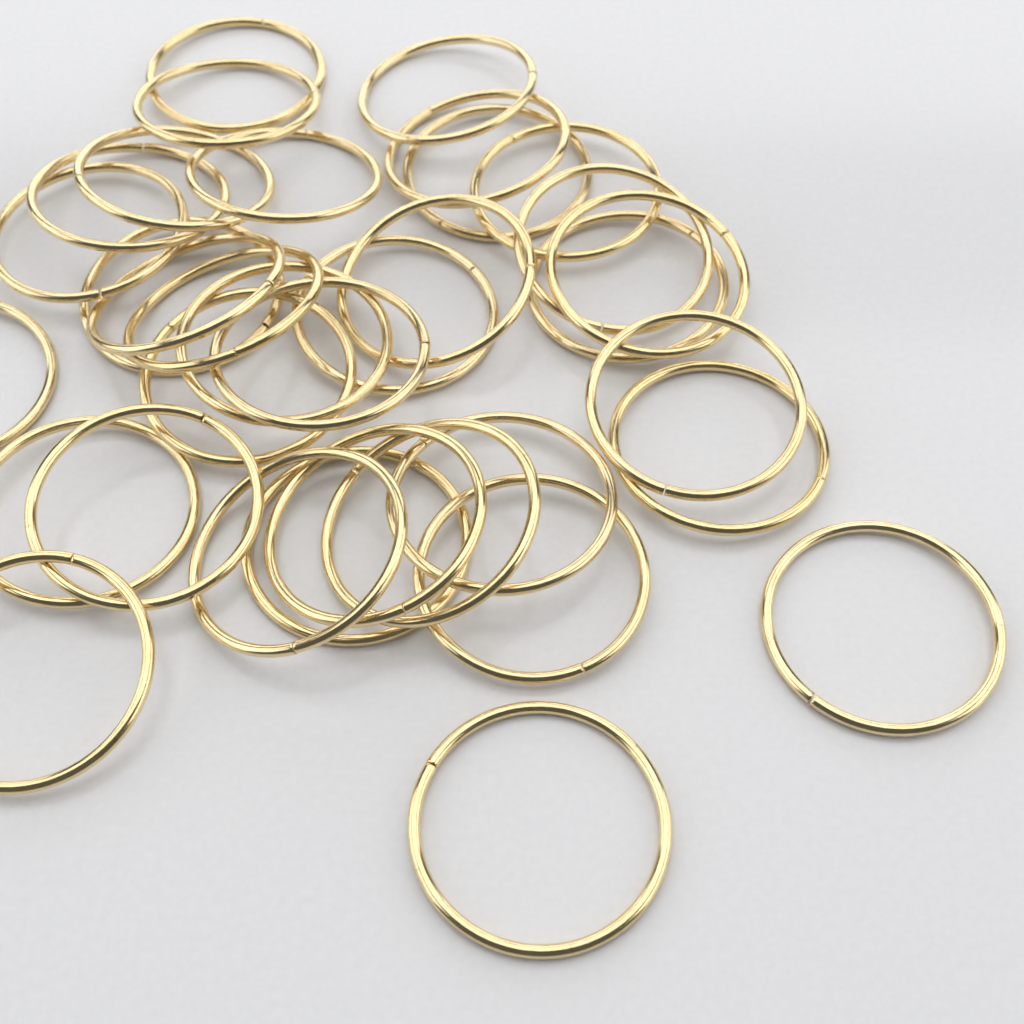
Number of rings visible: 35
